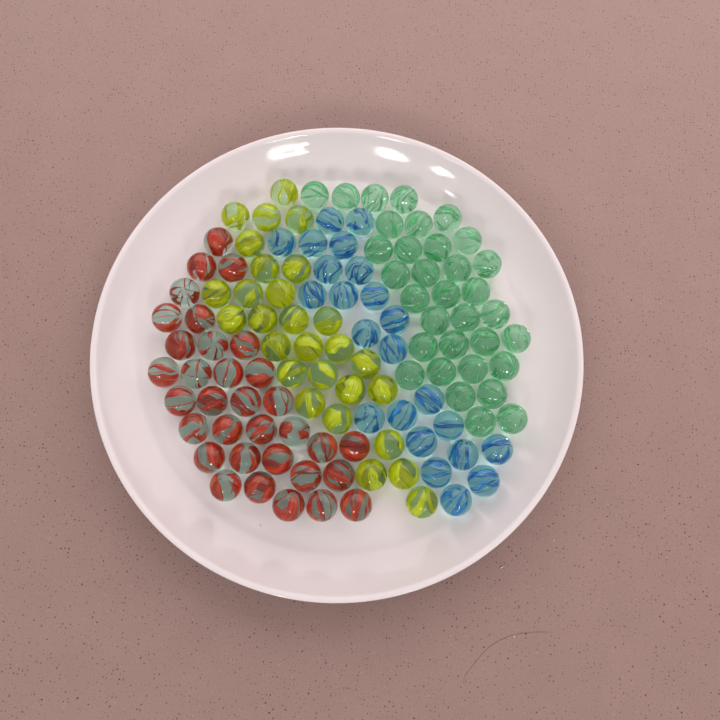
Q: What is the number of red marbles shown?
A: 33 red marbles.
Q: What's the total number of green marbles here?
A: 33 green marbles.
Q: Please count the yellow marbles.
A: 28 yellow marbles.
